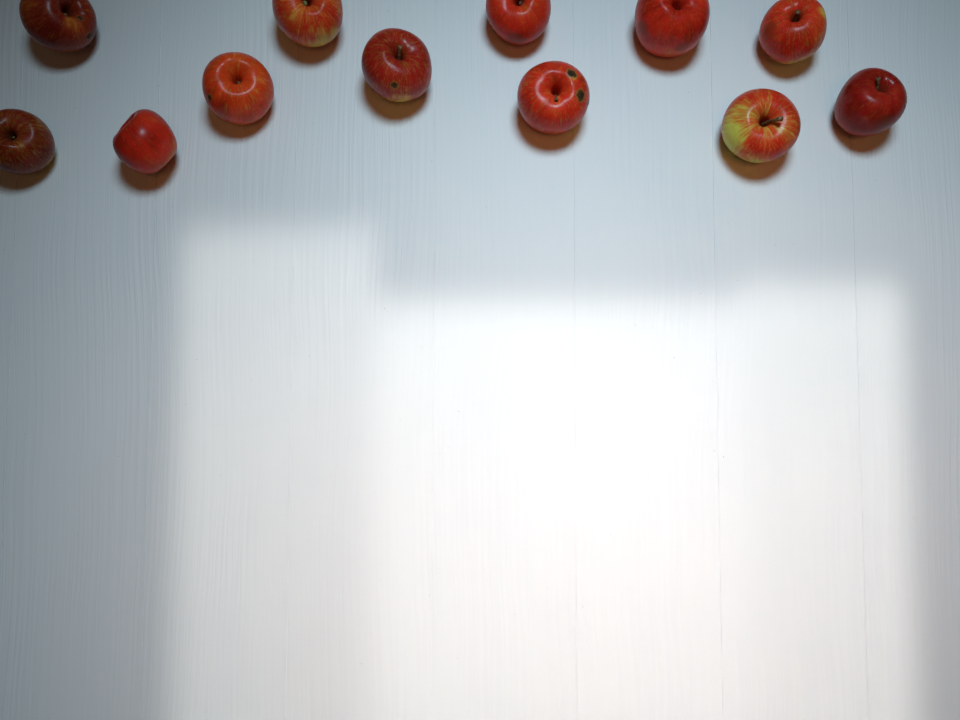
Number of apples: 12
